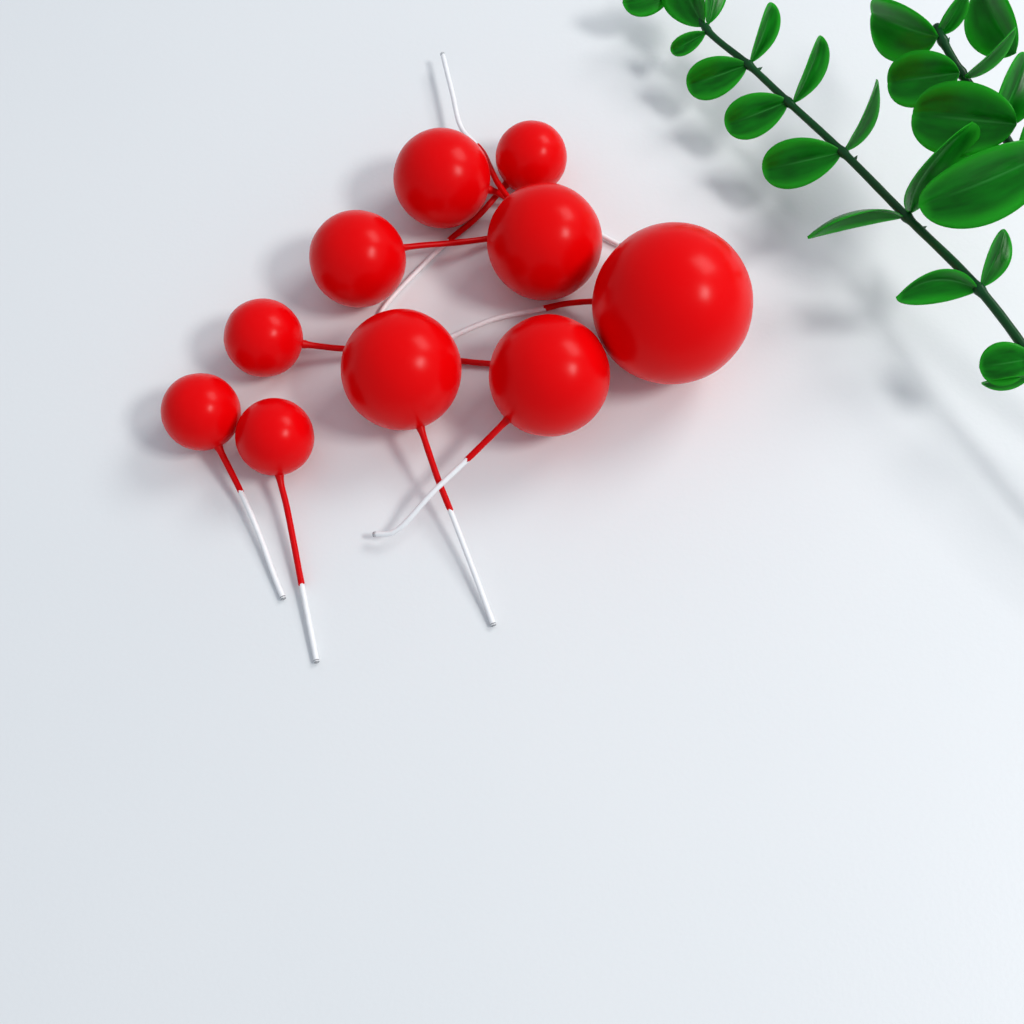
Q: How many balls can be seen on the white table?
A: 10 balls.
